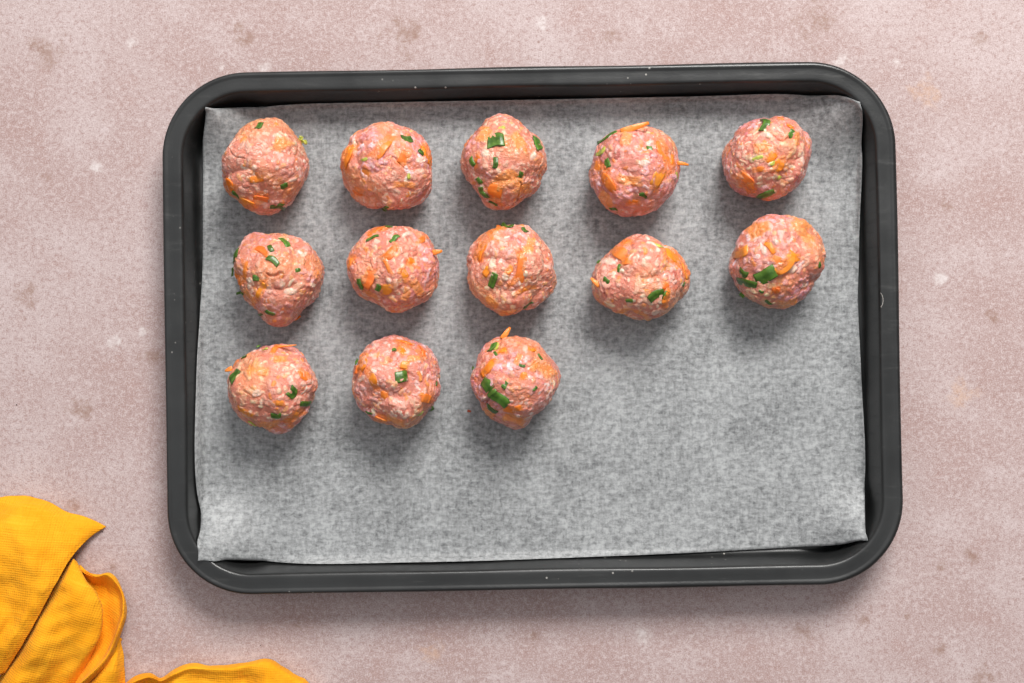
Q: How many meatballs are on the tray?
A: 13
